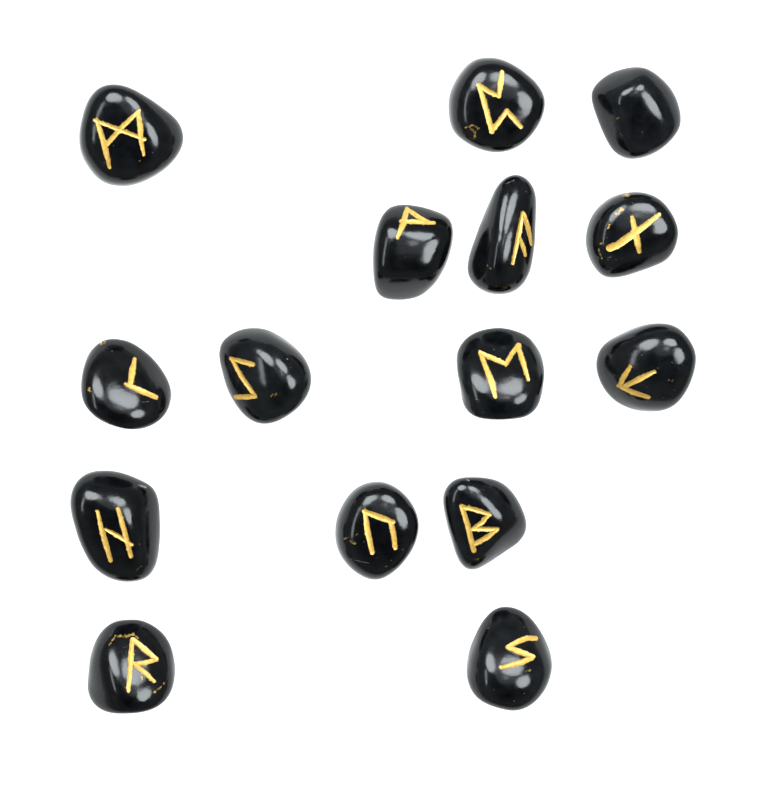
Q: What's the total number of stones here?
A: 15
